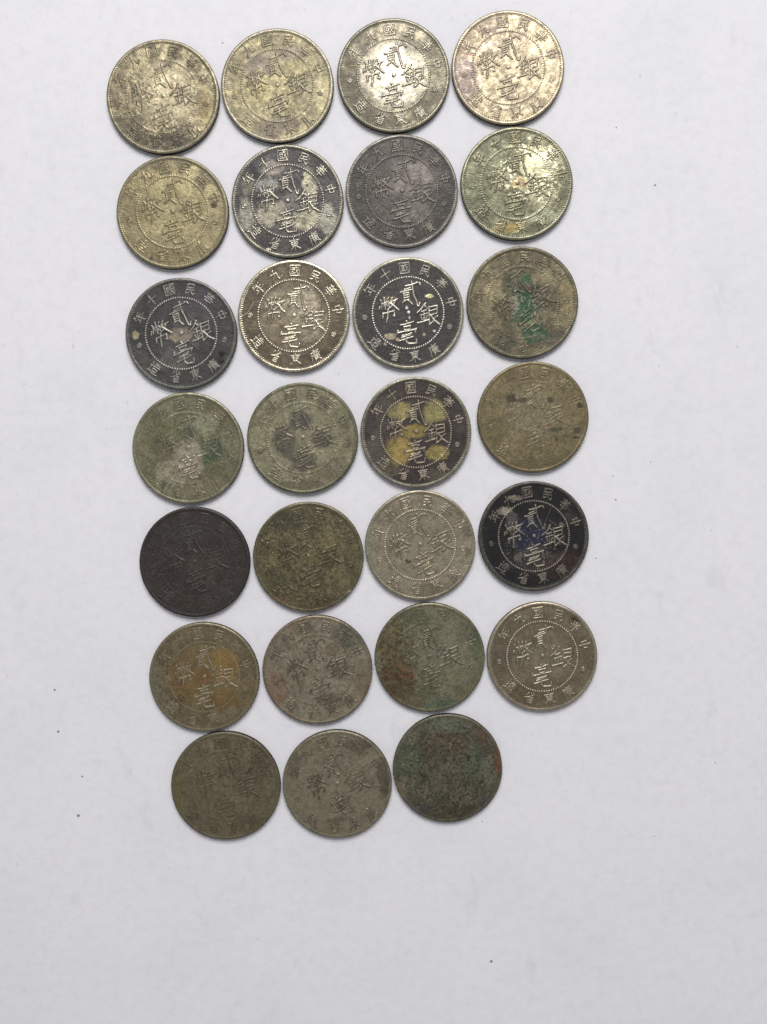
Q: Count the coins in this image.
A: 27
